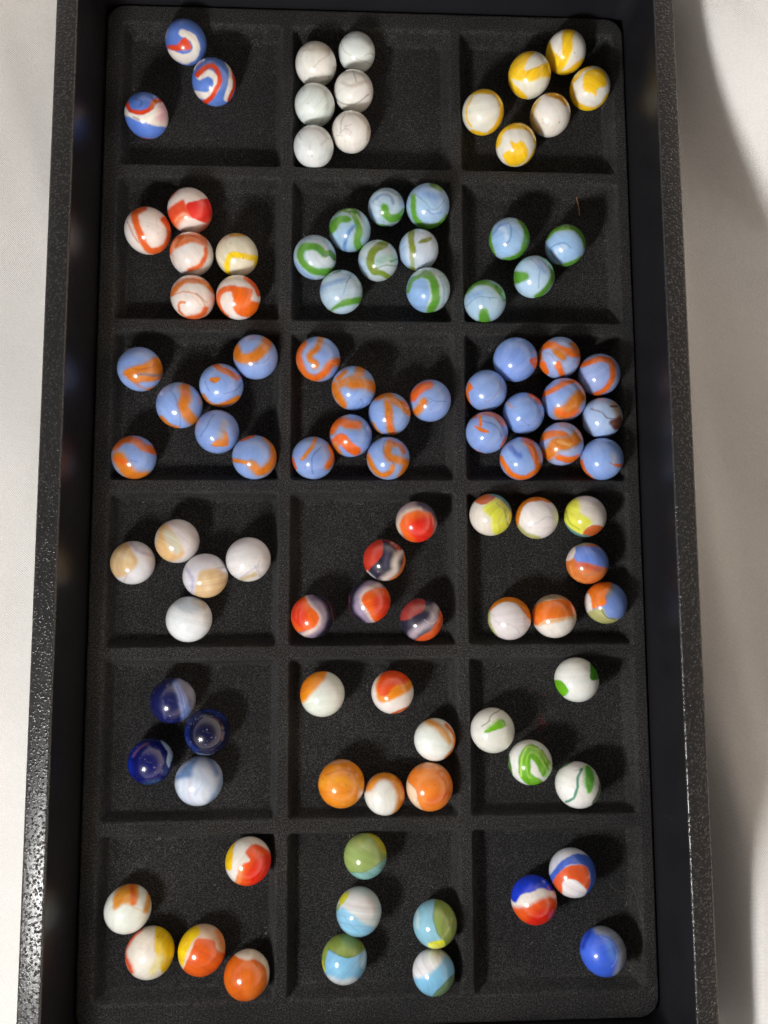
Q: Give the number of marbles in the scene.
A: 102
